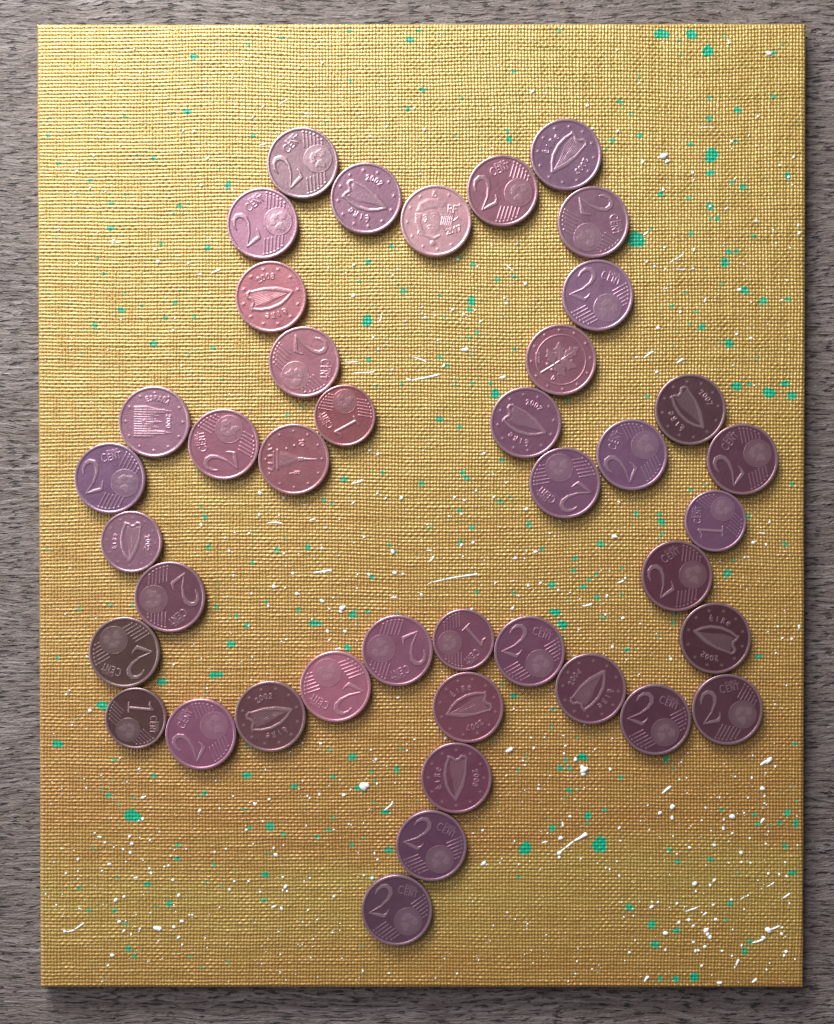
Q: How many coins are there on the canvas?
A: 41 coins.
